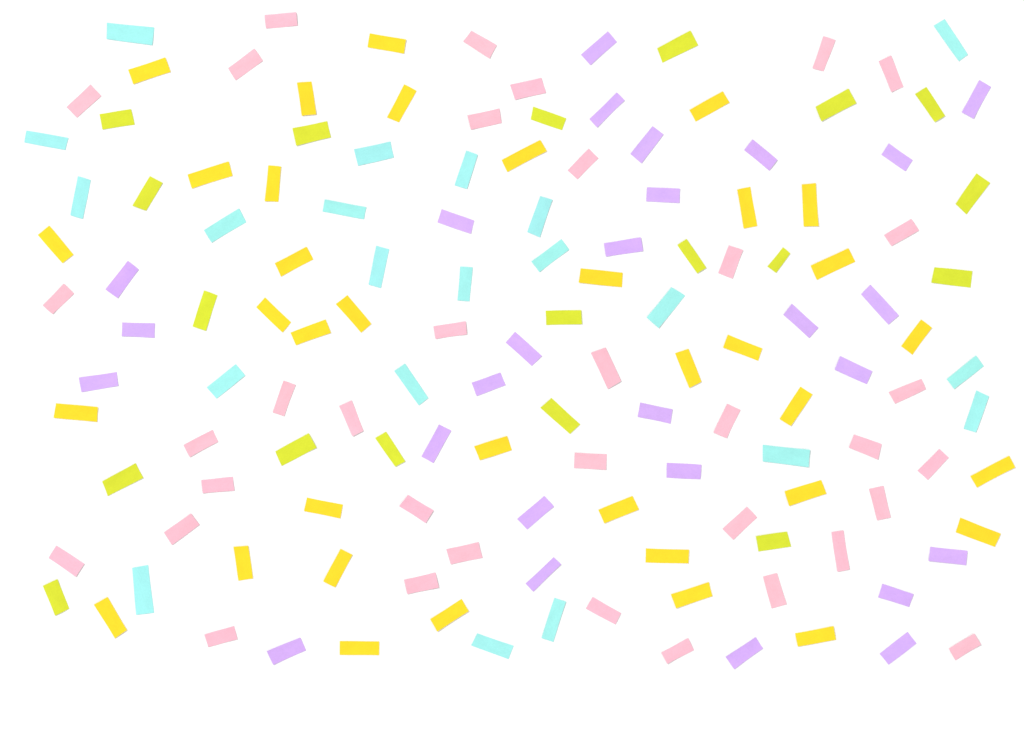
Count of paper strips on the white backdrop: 139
